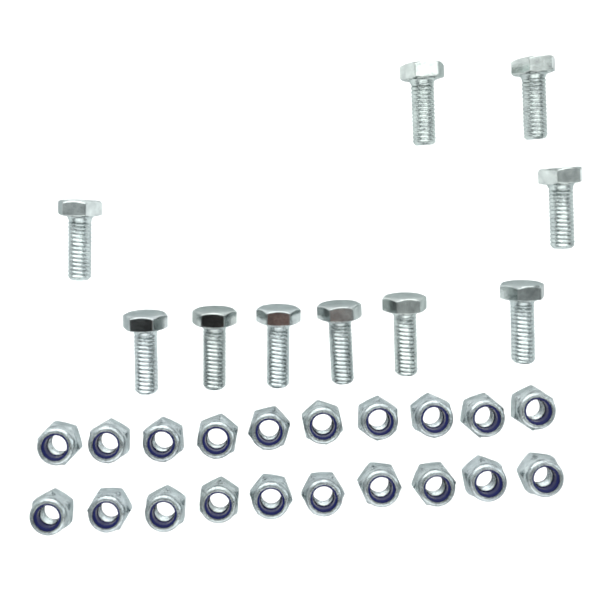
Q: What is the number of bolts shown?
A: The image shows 10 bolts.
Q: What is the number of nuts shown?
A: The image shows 20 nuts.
